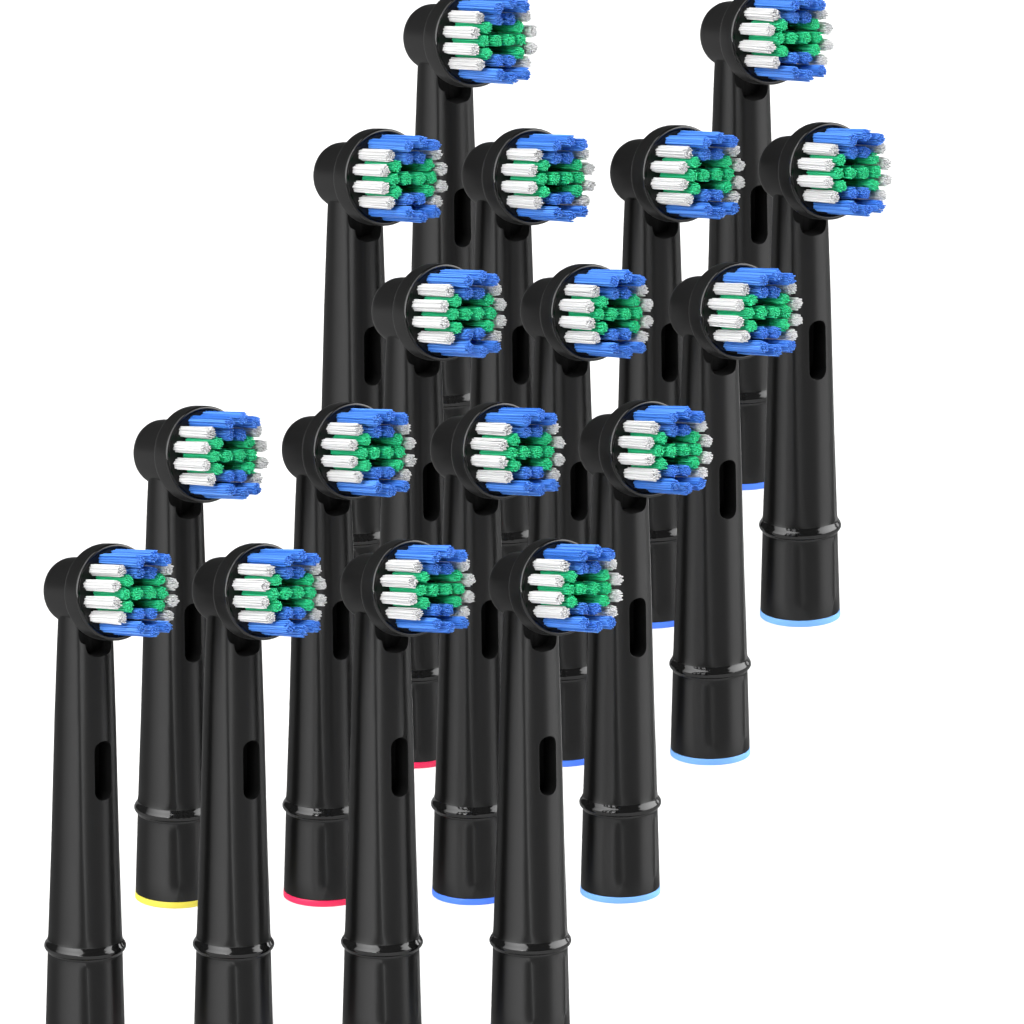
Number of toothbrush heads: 17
